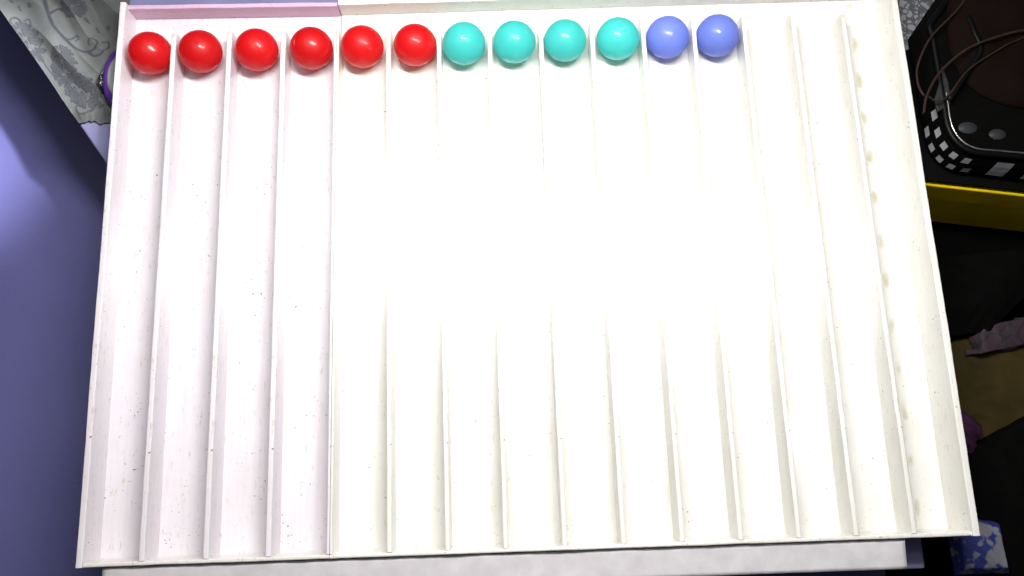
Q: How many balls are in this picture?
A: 12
